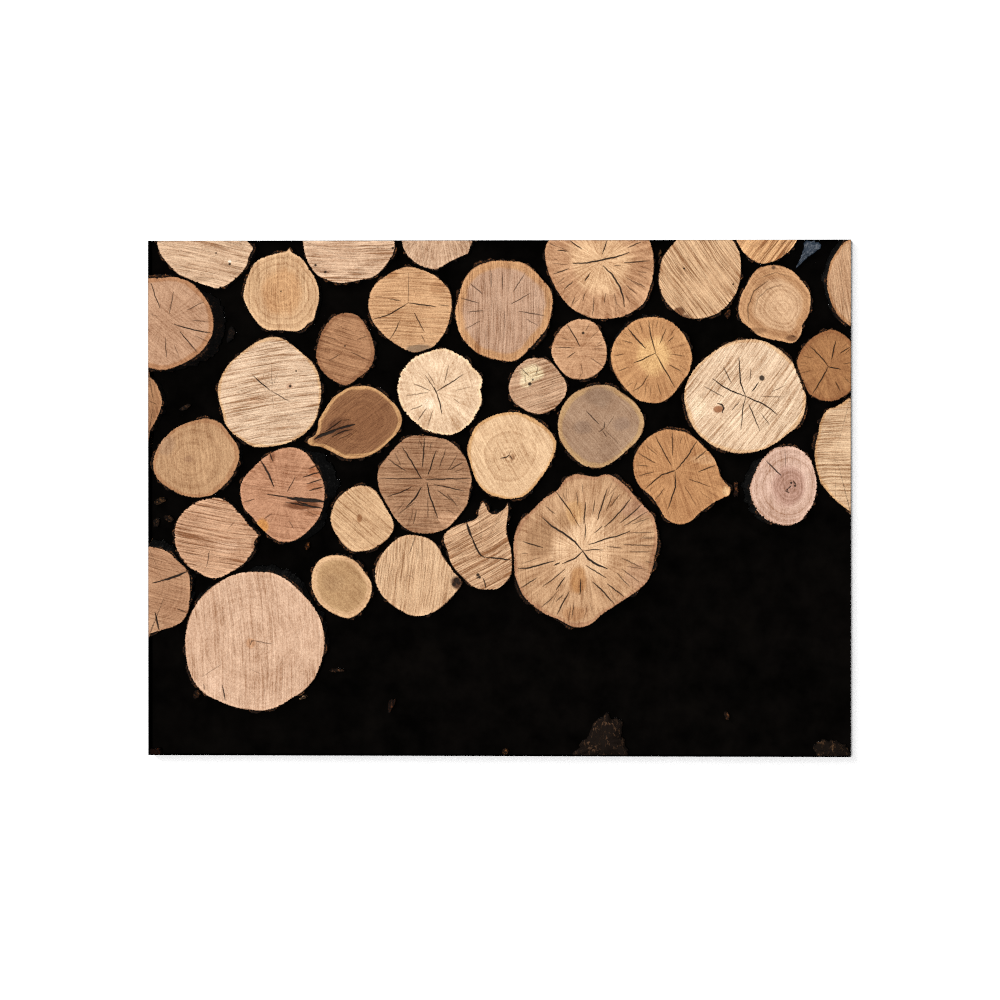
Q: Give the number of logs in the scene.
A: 38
